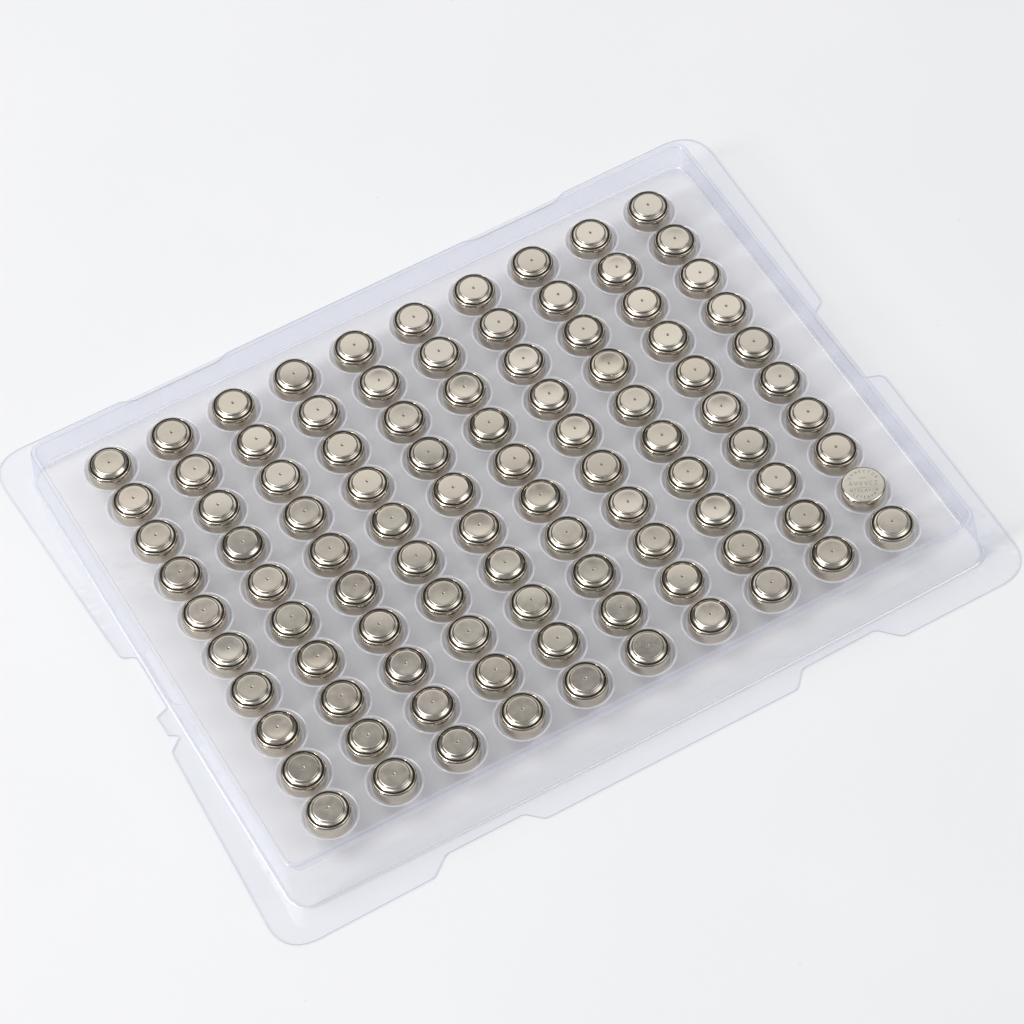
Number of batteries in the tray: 100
